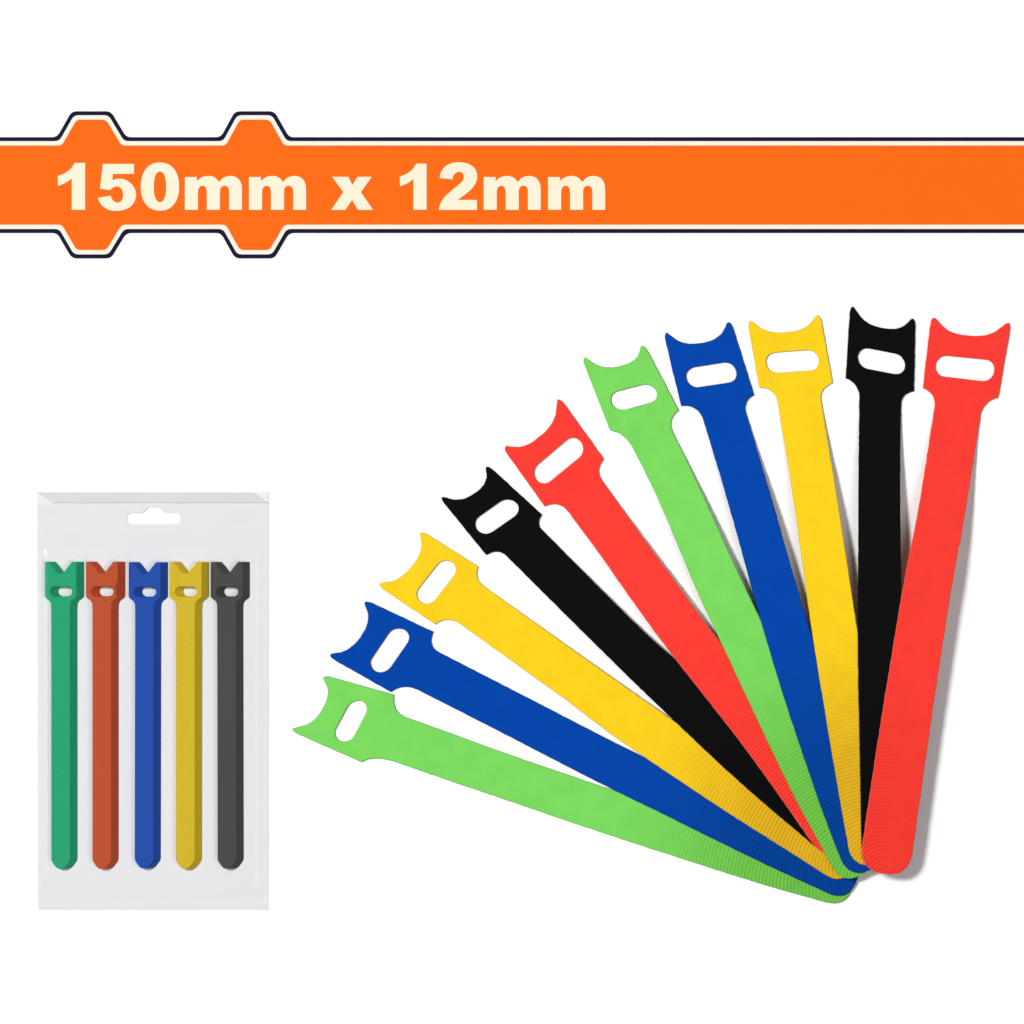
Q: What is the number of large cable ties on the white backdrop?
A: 10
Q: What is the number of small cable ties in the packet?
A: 5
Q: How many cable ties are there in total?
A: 15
